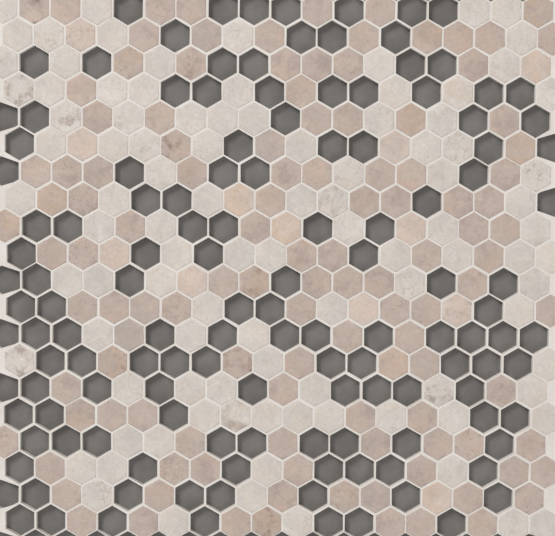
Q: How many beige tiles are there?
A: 12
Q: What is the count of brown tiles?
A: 117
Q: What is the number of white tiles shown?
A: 98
